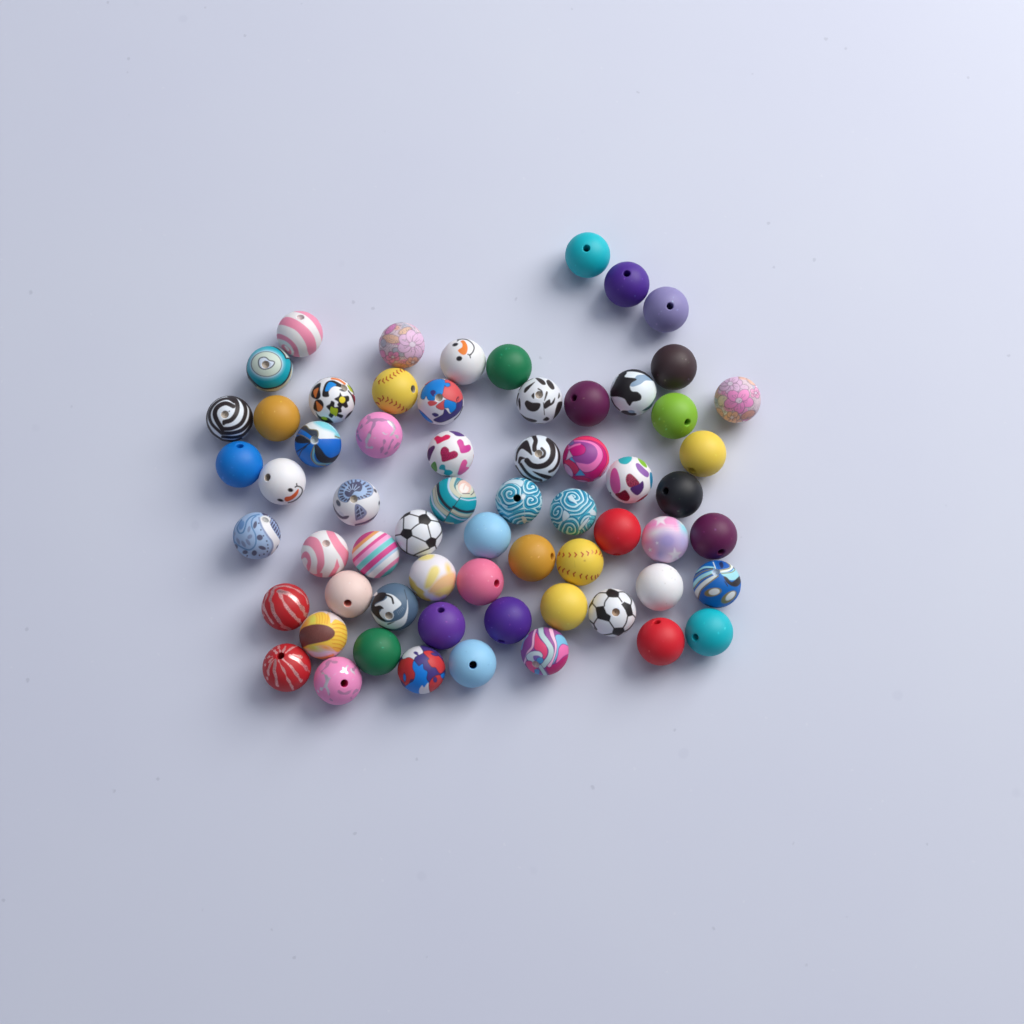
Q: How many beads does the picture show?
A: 63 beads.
